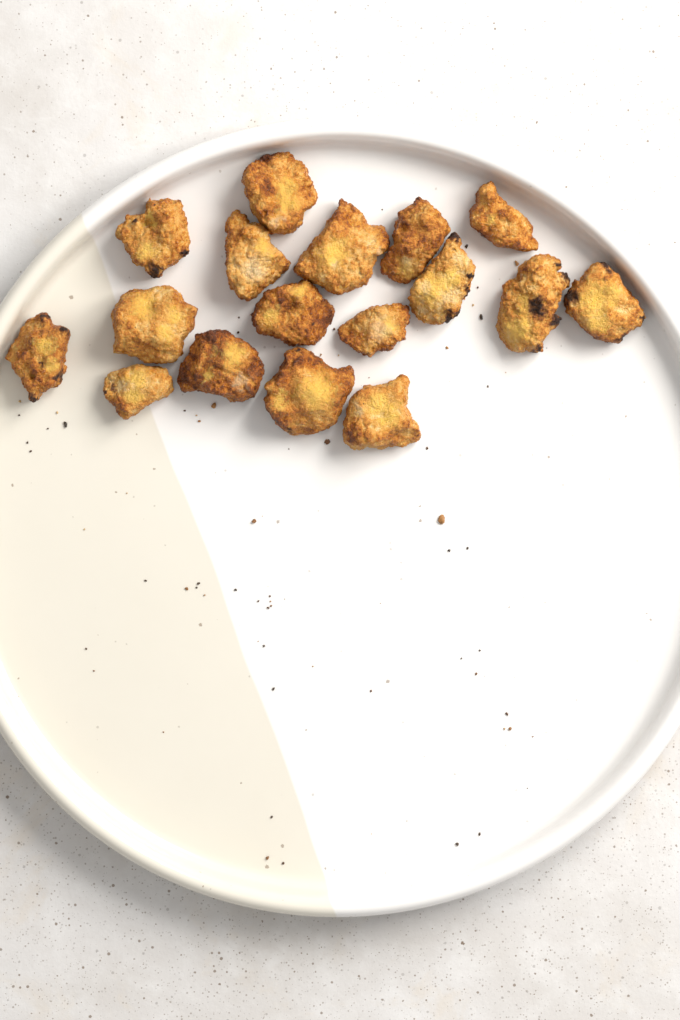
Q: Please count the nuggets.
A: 17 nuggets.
